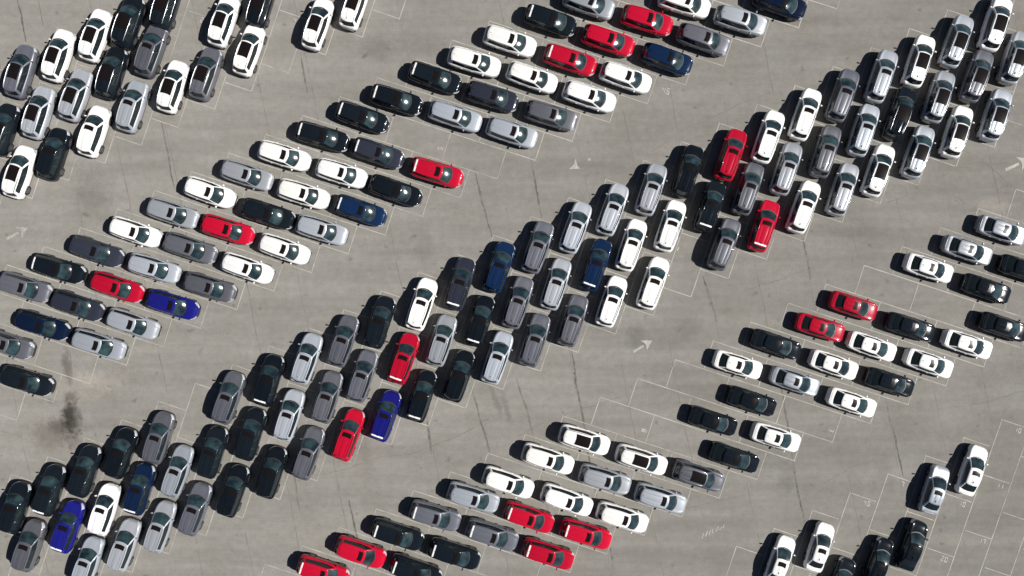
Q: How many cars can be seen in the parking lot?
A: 200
